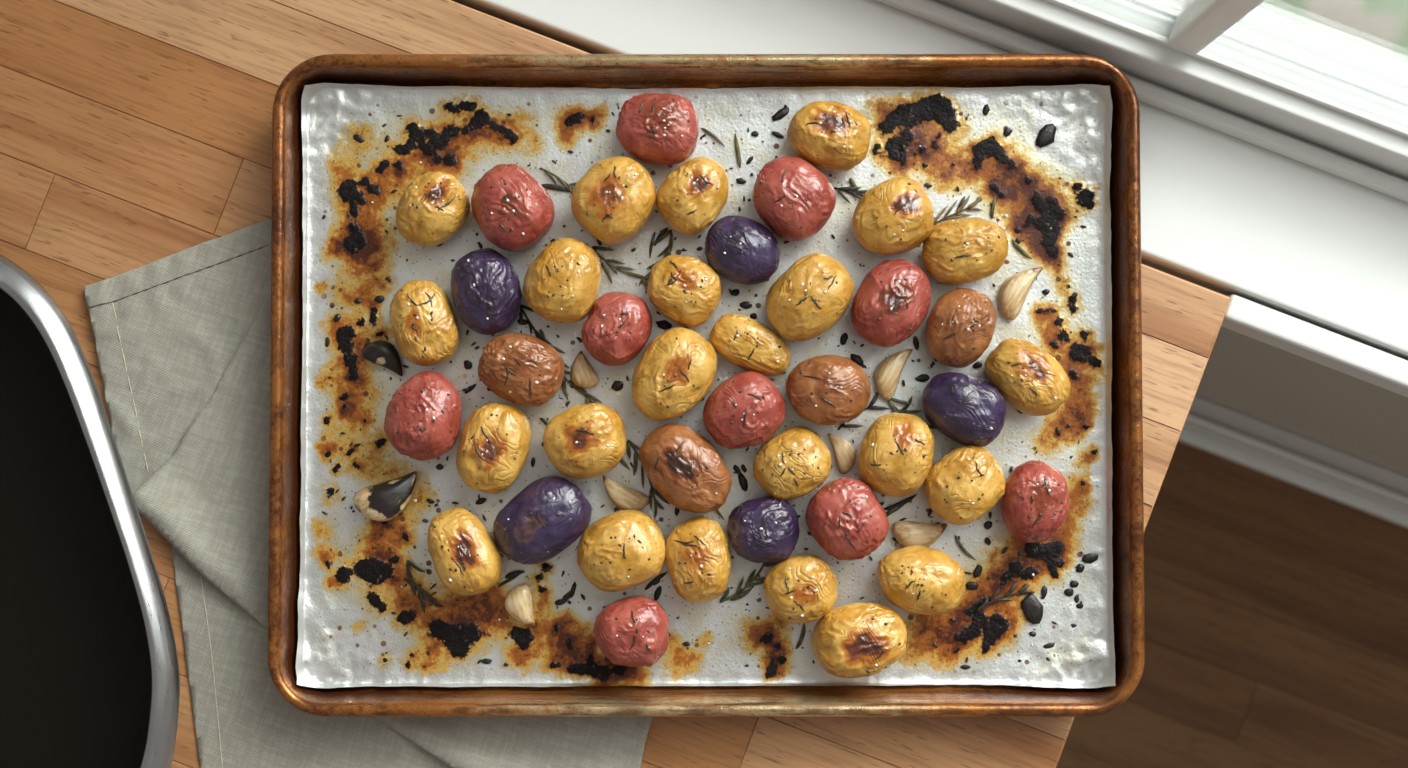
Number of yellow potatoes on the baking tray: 24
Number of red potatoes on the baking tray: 10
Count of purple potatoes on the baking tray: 5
